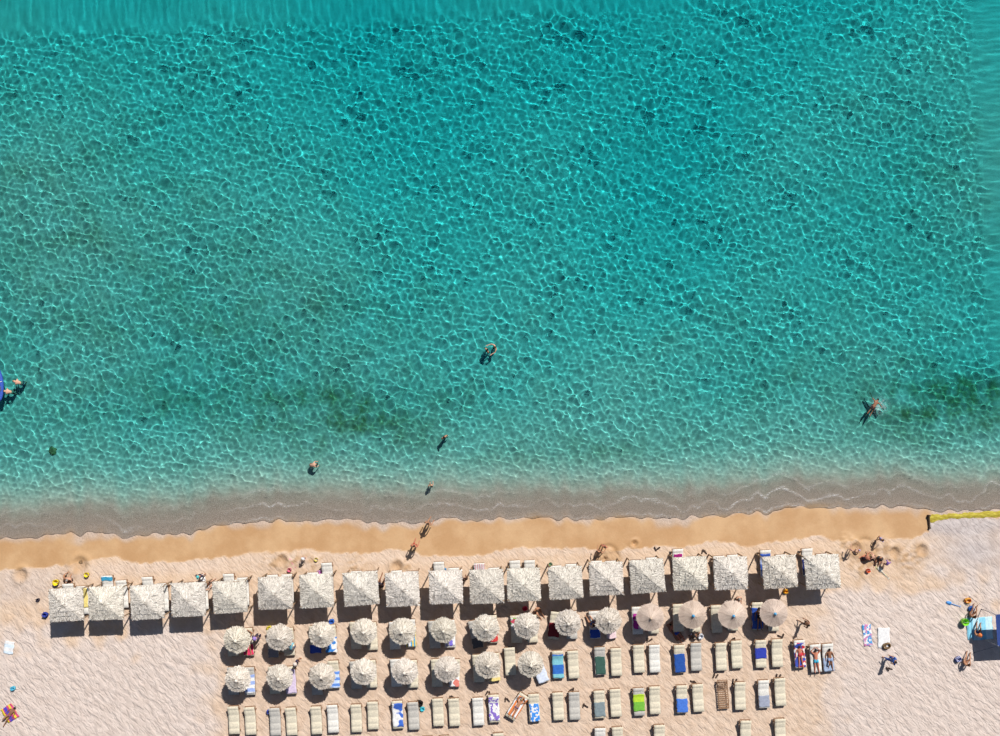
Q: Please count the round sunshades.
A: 22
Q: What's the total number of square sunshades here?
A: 19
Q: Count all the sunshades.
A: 41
